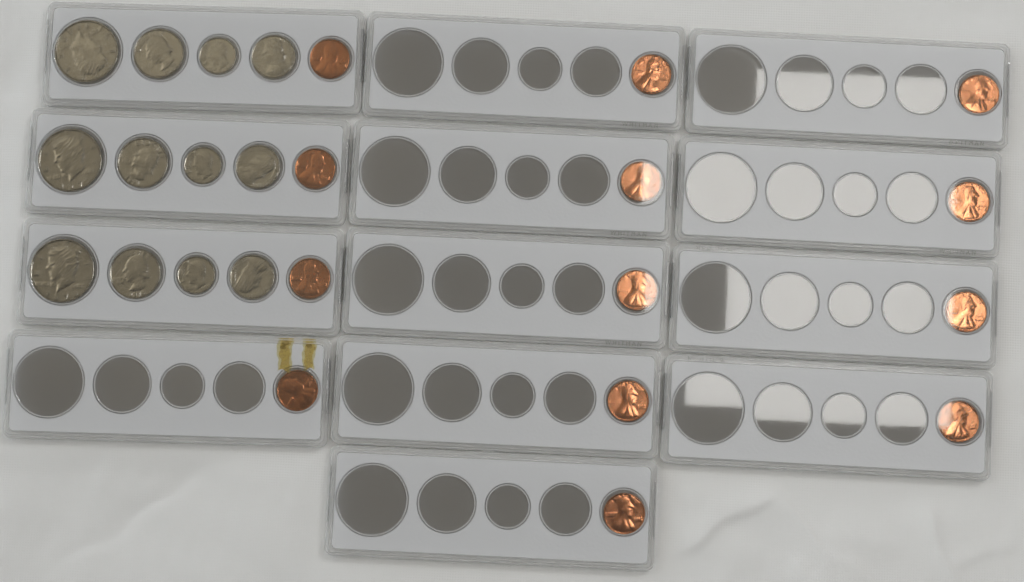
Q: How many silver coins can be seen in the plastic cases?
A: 12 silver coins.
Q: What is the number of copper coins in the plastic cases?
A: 13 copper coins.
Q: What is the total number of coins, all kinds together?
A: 25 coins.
